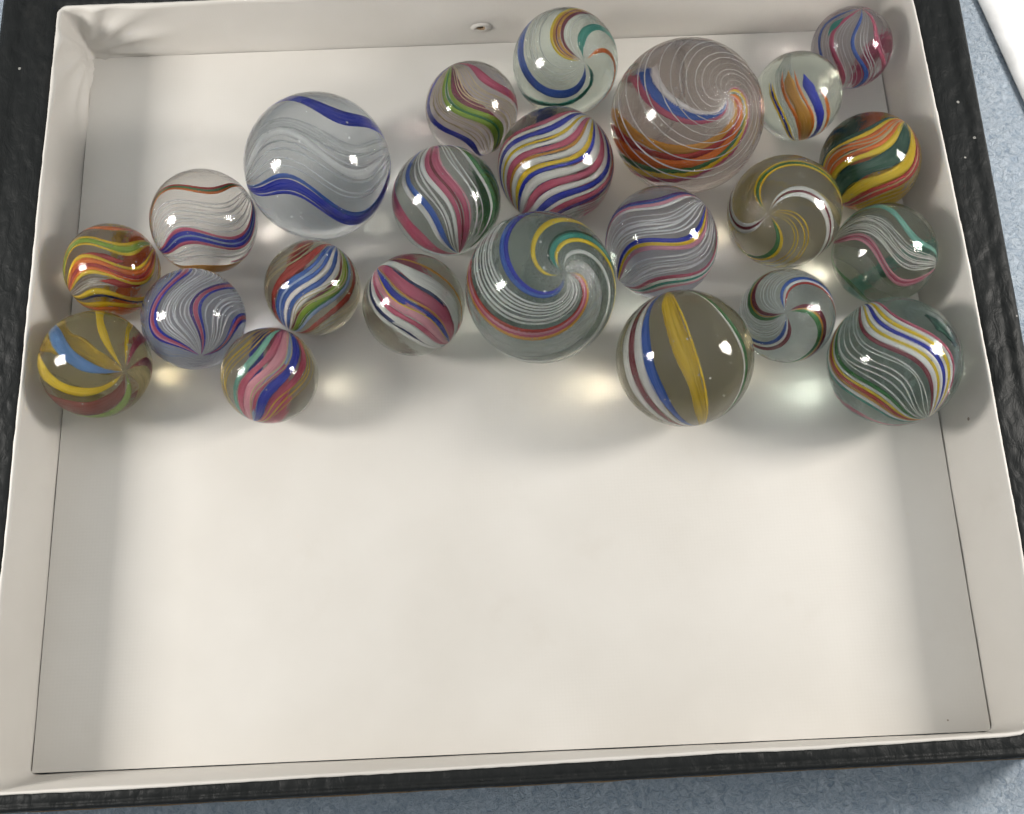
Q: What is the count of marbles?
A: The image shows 23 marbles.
